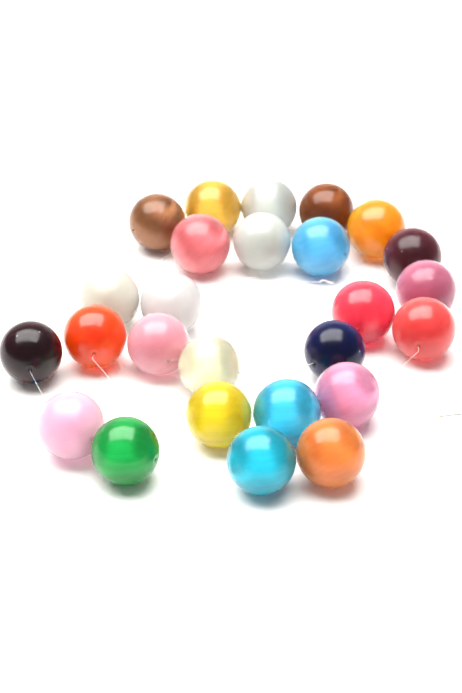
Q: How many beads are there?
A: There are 26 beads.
